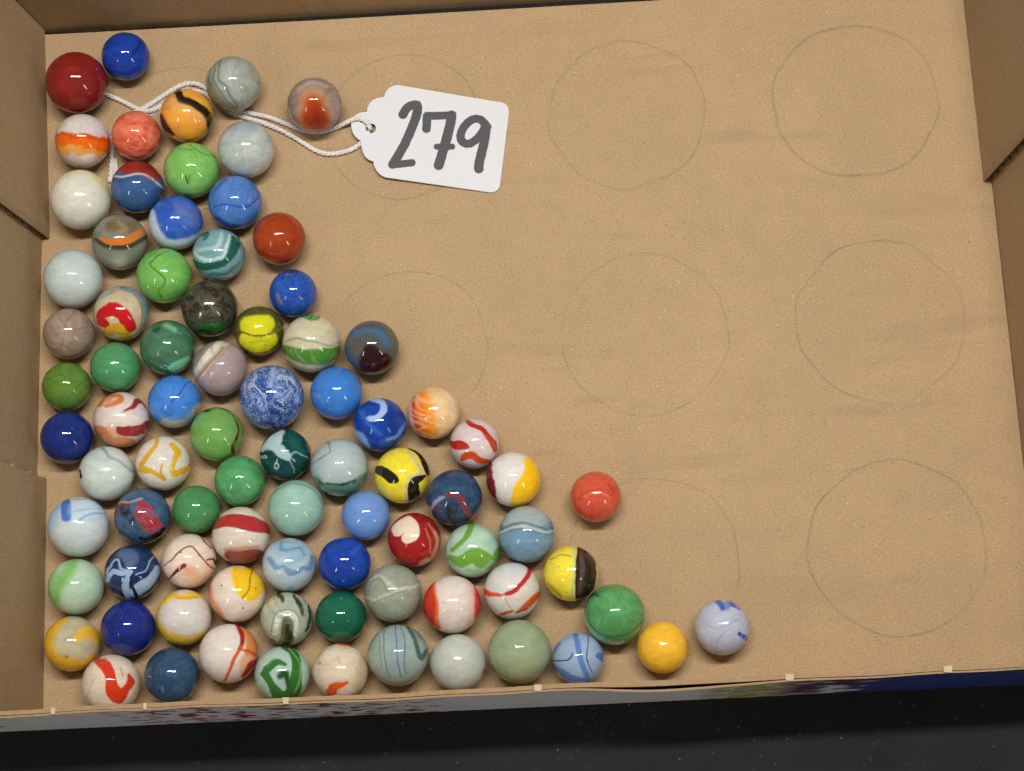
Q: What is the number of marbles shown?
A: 83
